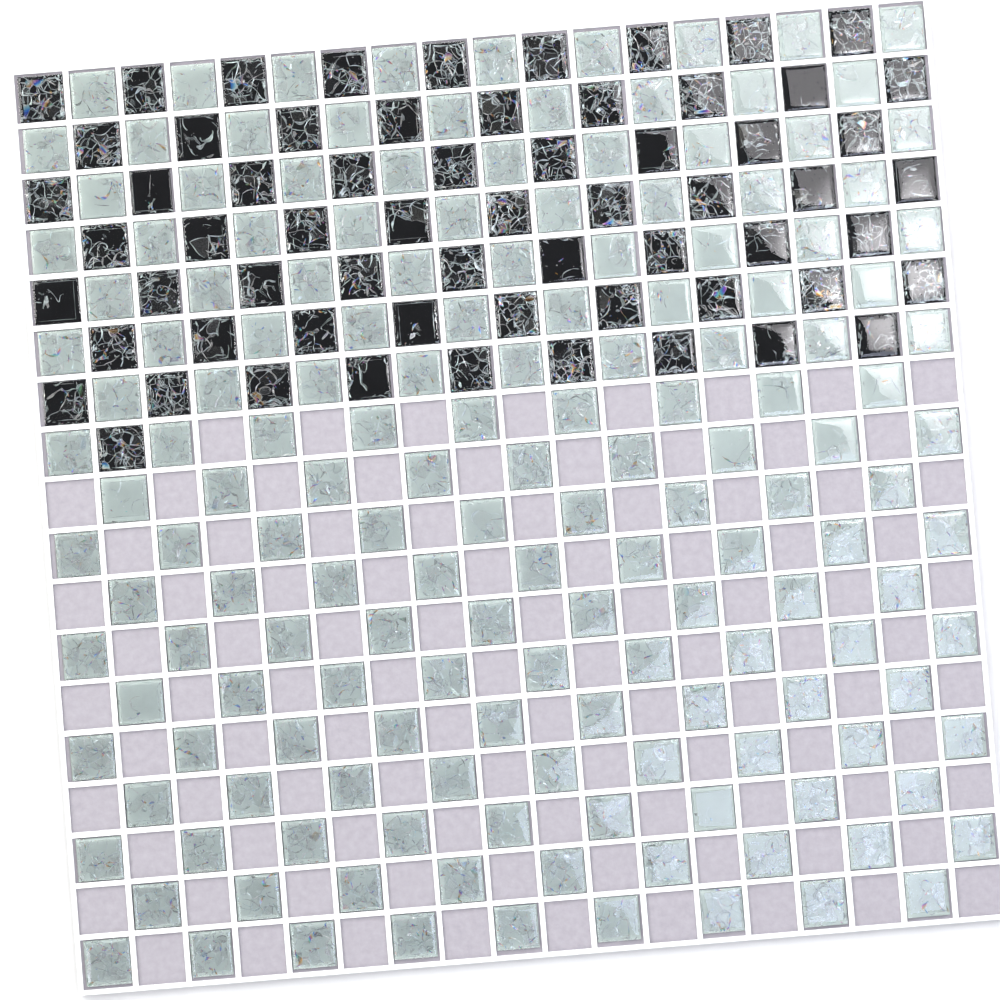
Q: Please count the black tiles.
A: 64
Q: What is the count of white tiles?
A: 162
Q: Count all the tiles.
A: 226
